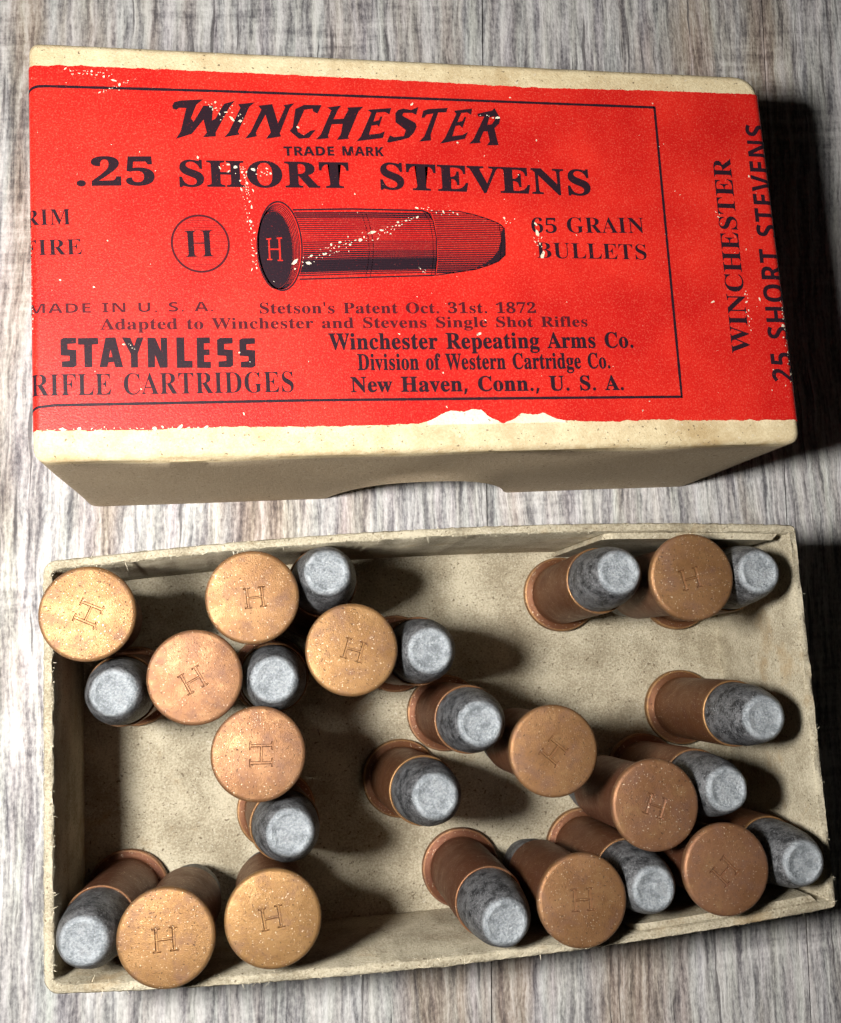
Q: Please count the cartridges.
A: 27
